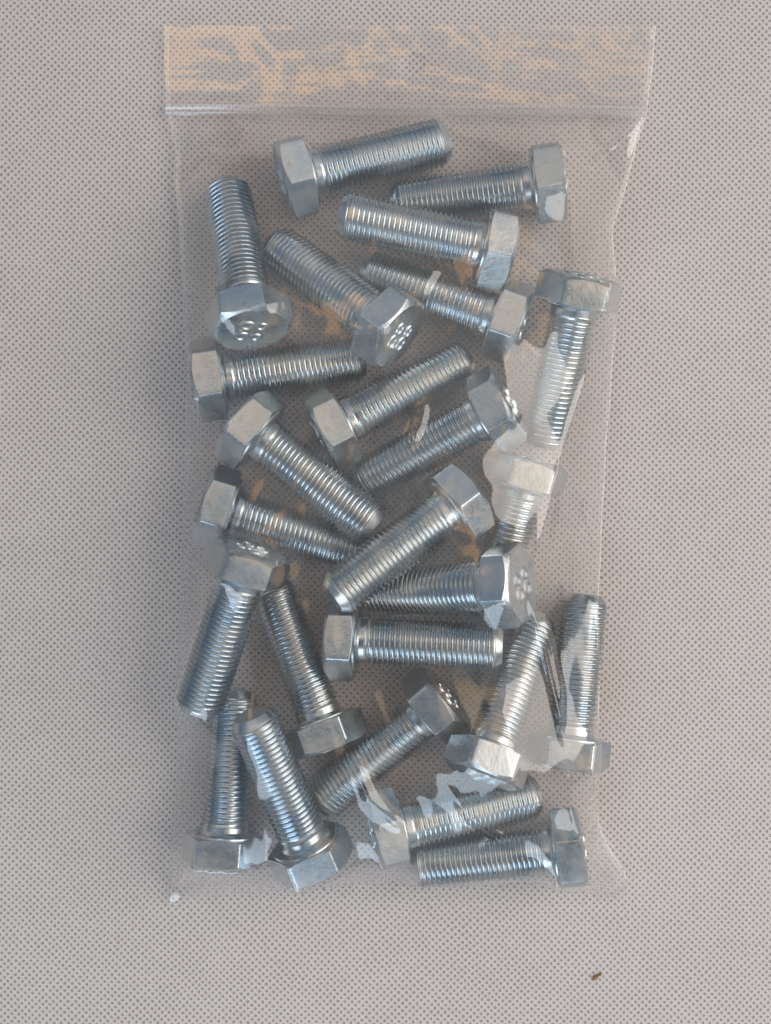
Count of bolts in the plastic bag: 25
